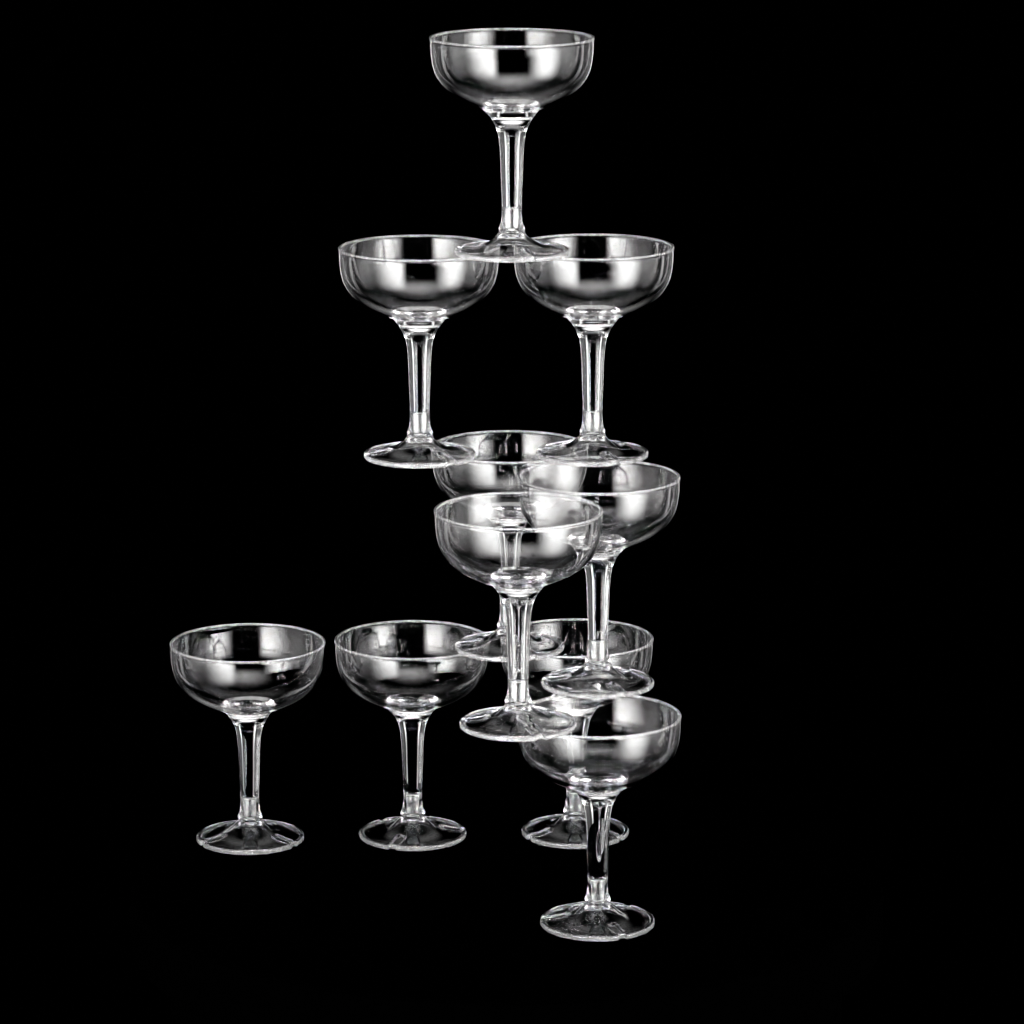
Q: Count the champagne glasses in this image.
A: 10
